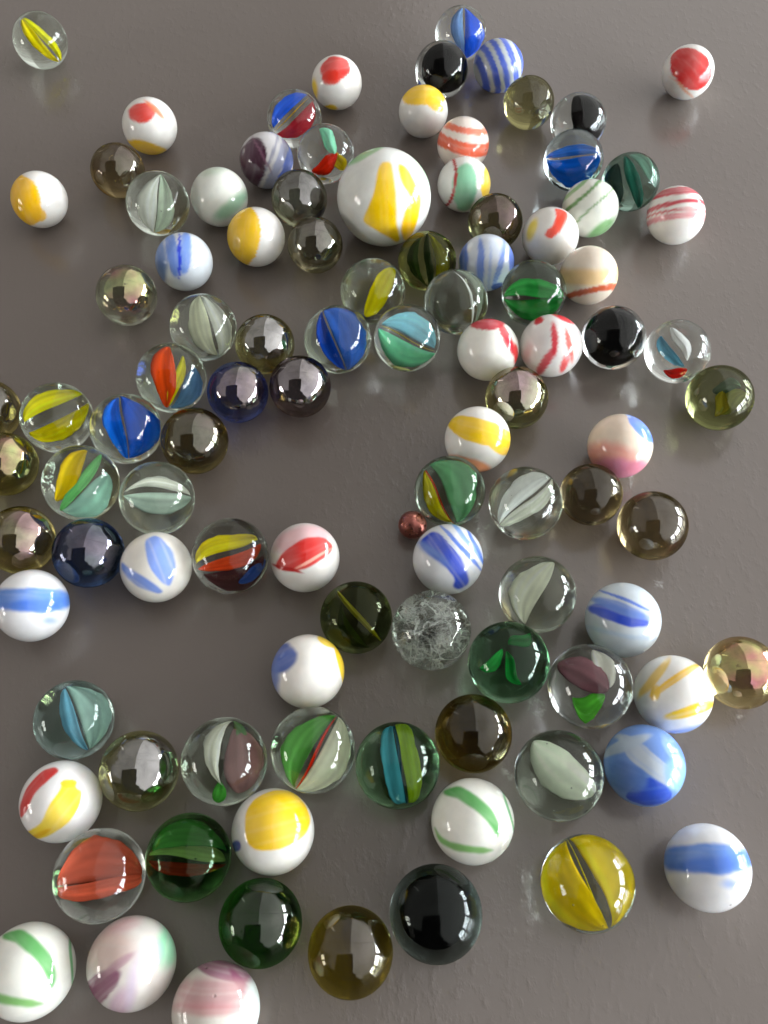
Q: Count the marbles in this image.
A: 101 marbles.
